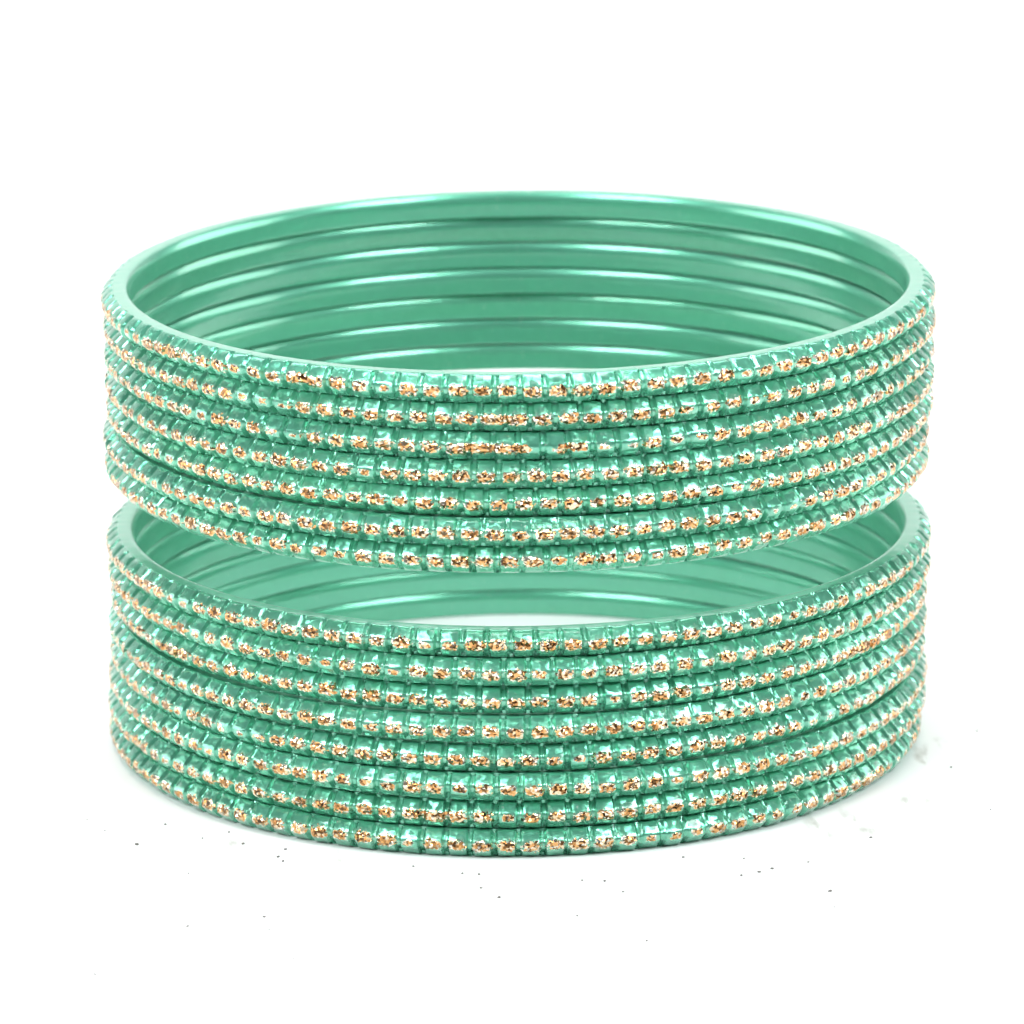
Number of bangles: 15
